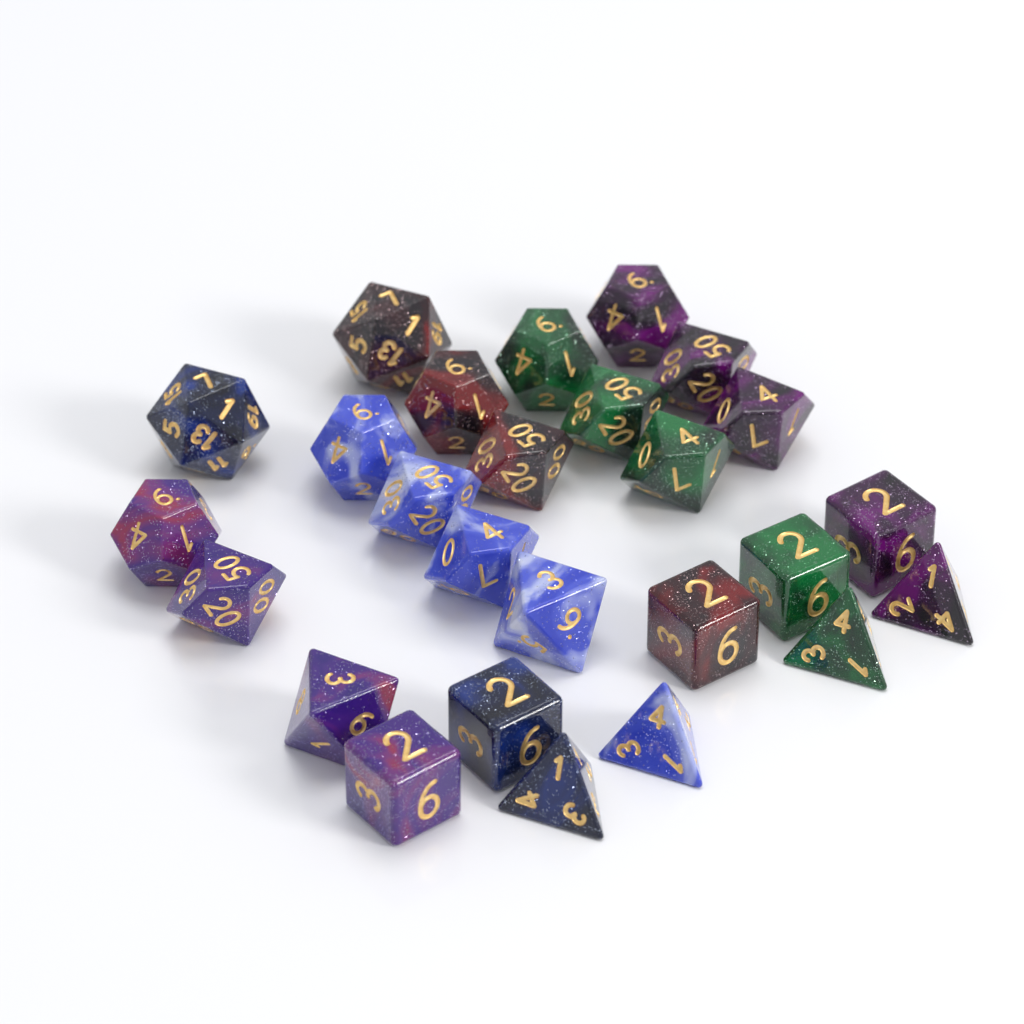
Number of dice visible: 26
